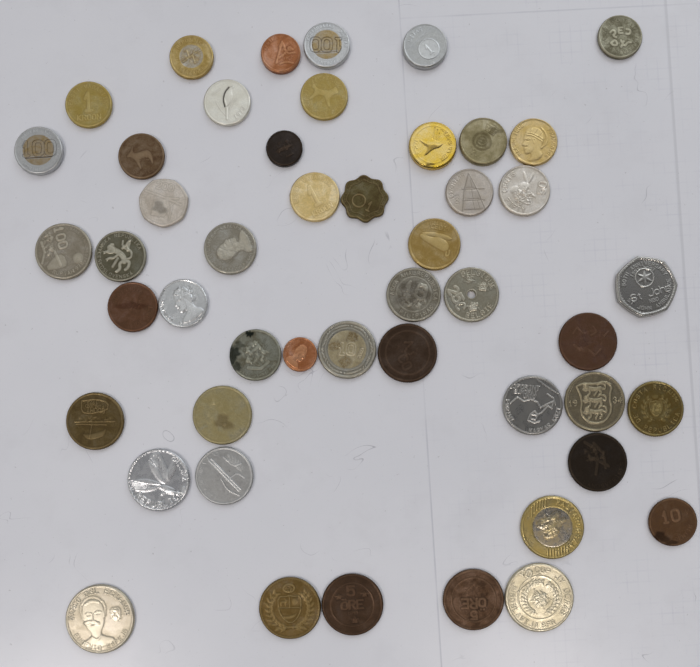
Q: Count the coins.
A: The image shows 48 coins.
